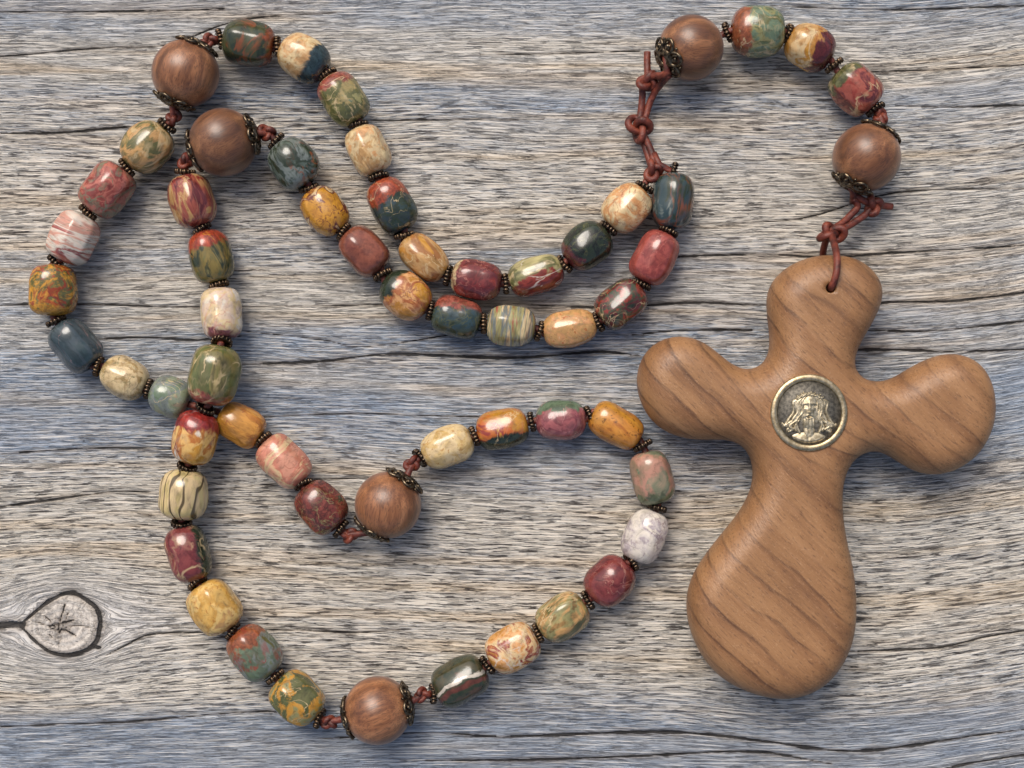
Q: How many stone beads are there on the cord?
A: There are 53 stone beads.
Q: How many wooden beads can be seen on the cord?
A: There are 6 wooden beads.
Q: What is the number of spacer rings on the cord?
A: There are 58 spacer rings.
